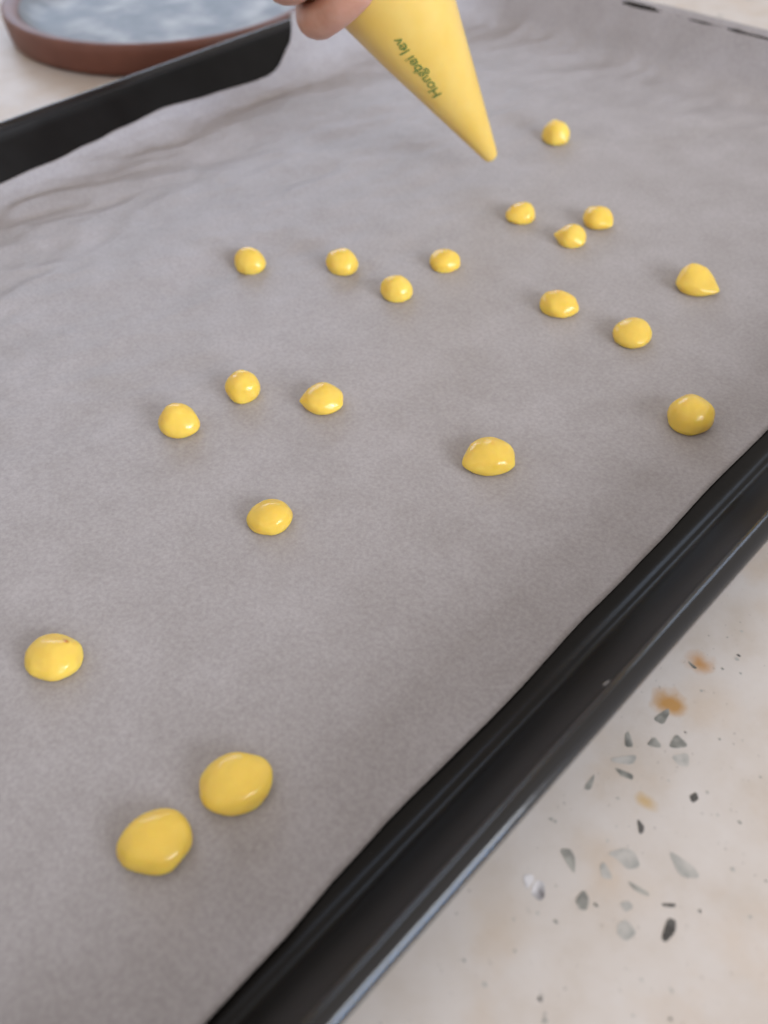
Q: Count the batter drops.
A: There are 20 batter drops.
